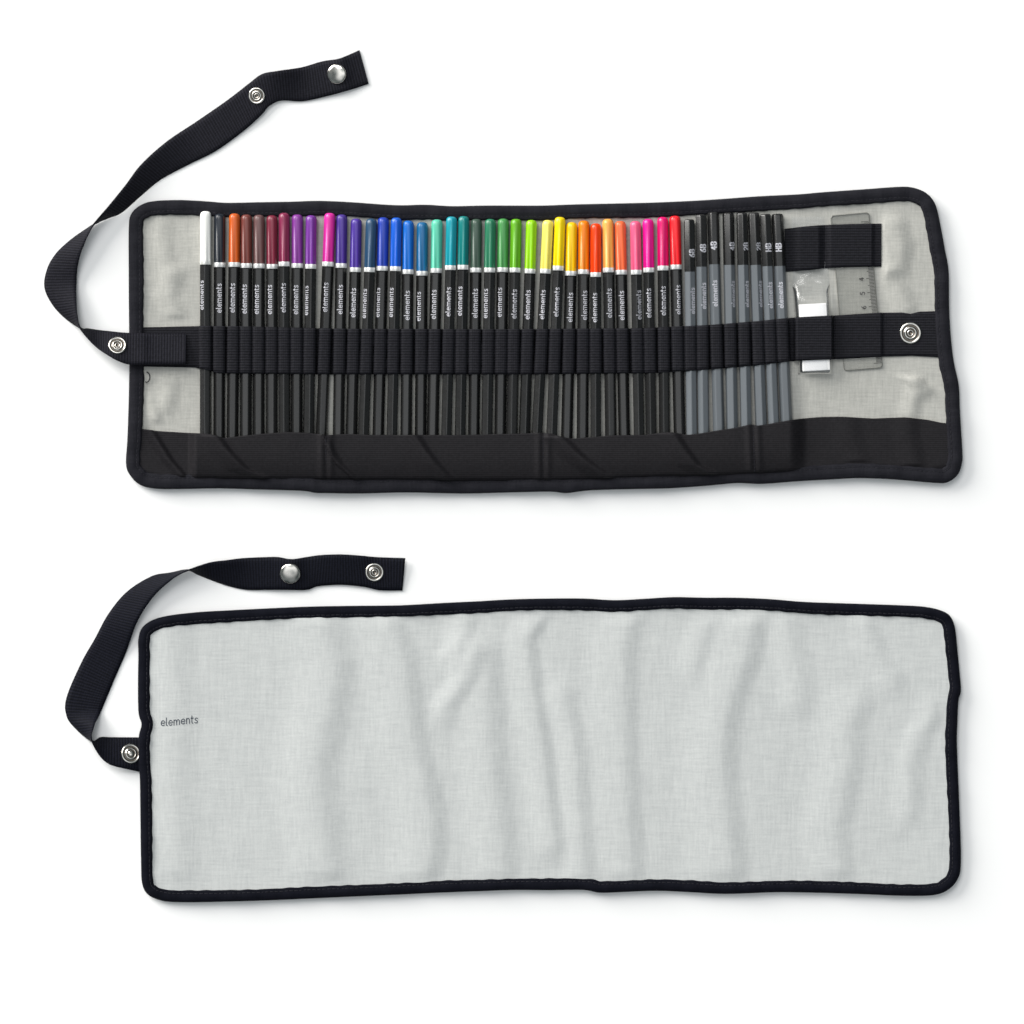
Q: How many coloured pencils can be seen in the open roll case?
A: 36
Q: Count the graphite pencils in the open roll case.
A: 8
